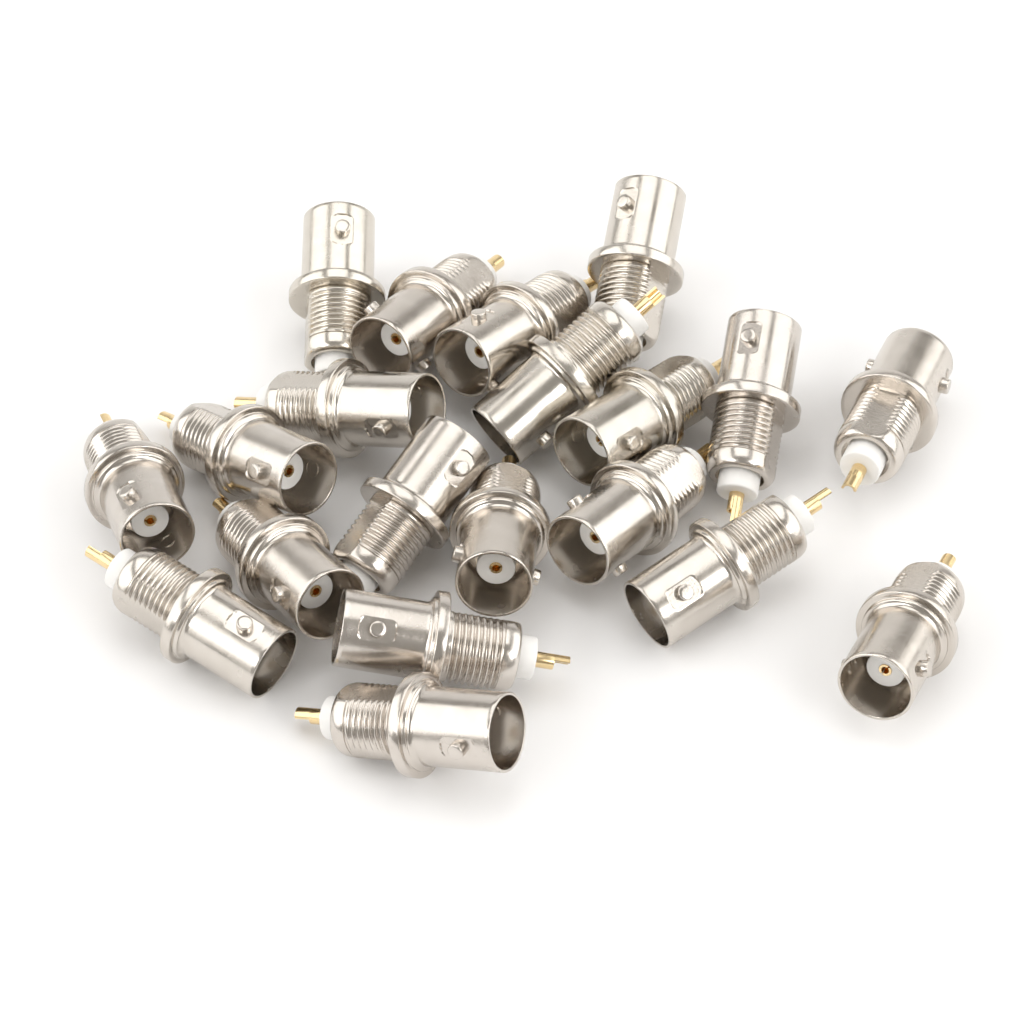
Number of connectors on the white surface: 20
